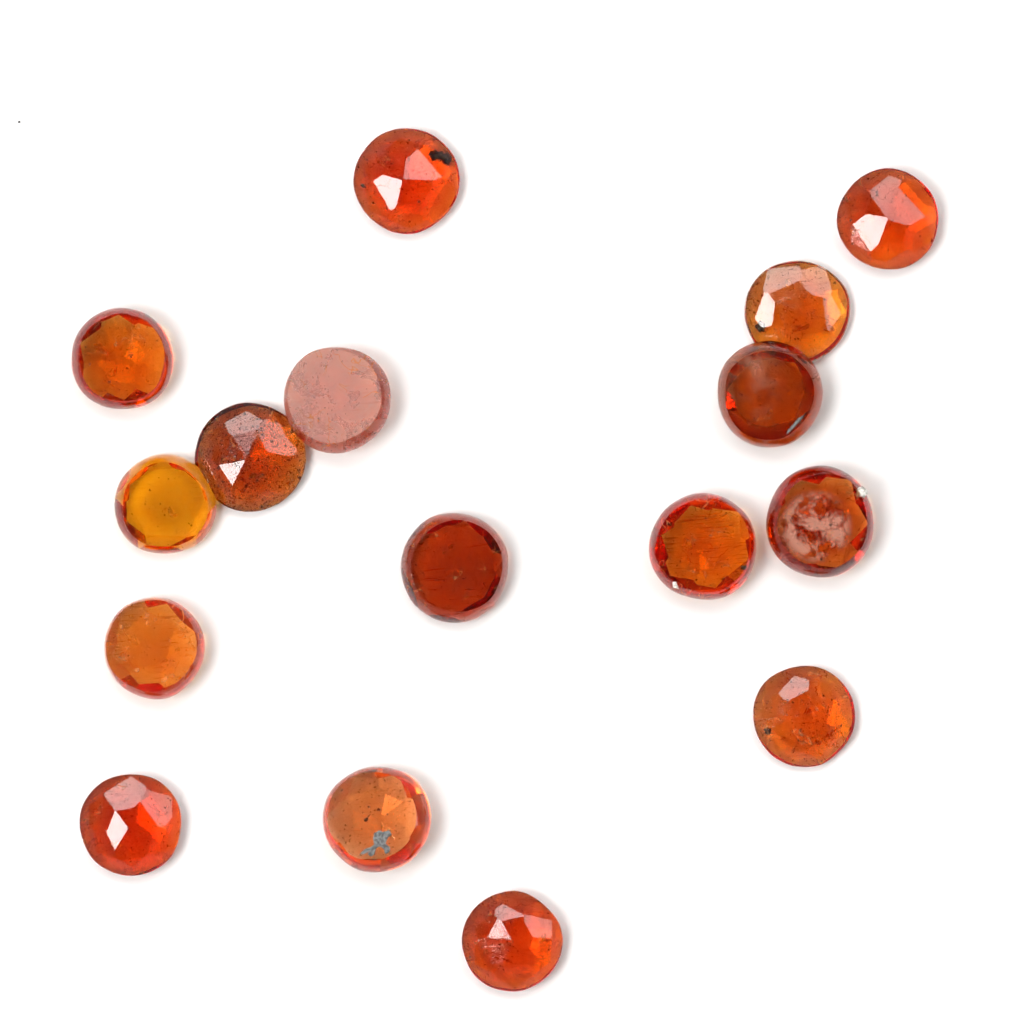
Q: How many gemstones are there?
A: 16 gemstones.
